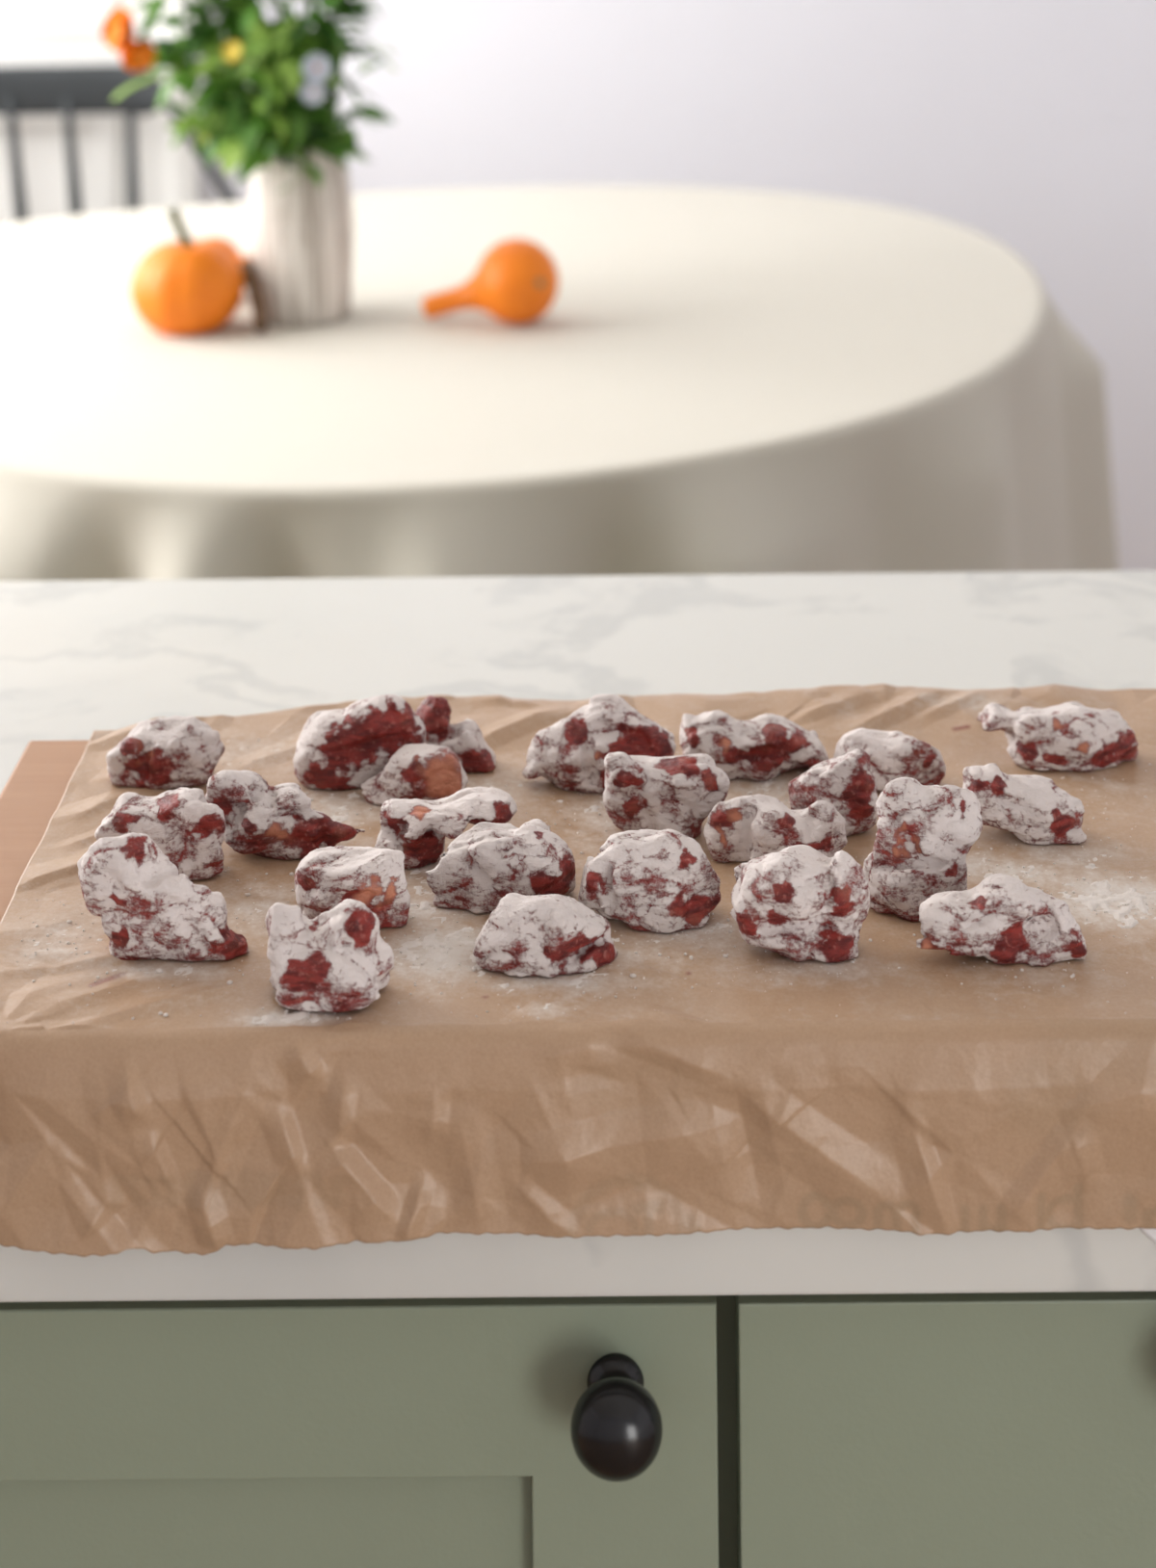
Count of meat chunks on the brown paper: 24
